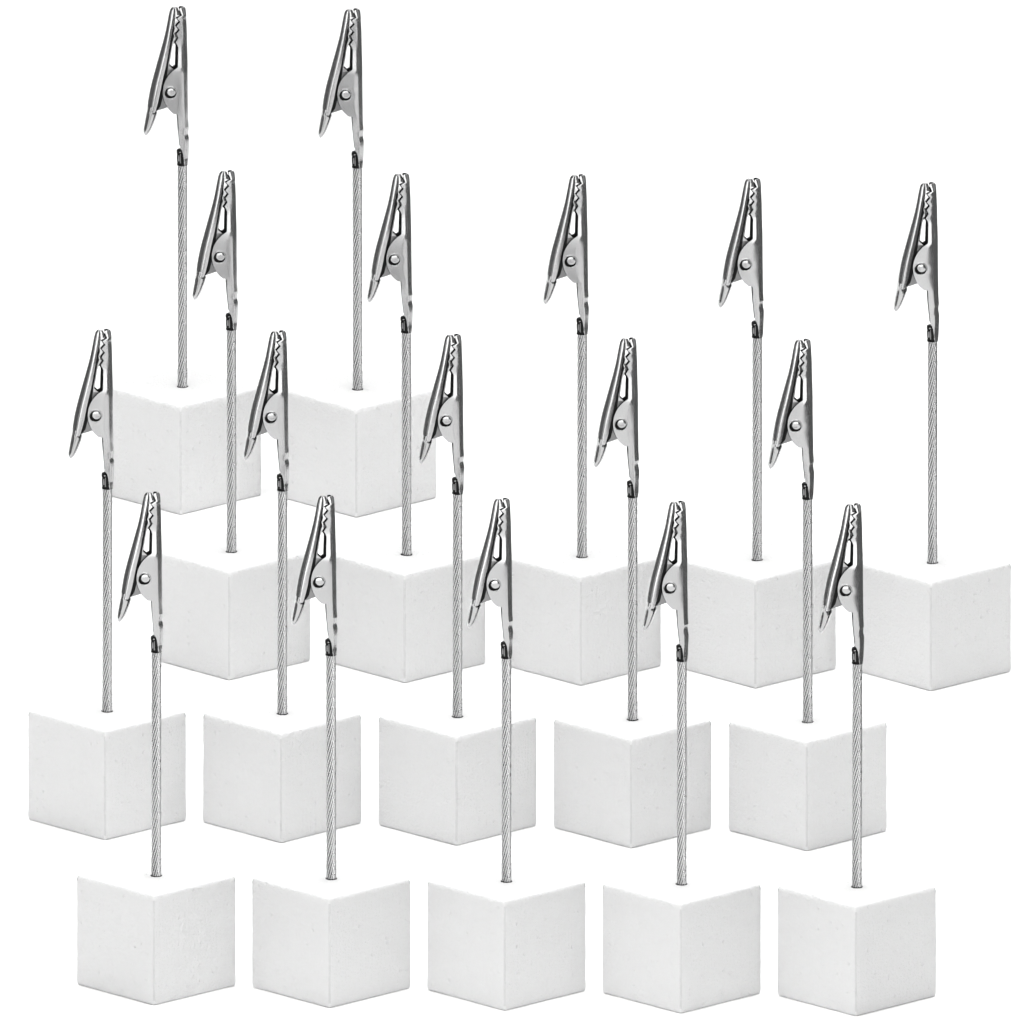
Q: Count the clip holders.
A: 17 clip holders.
